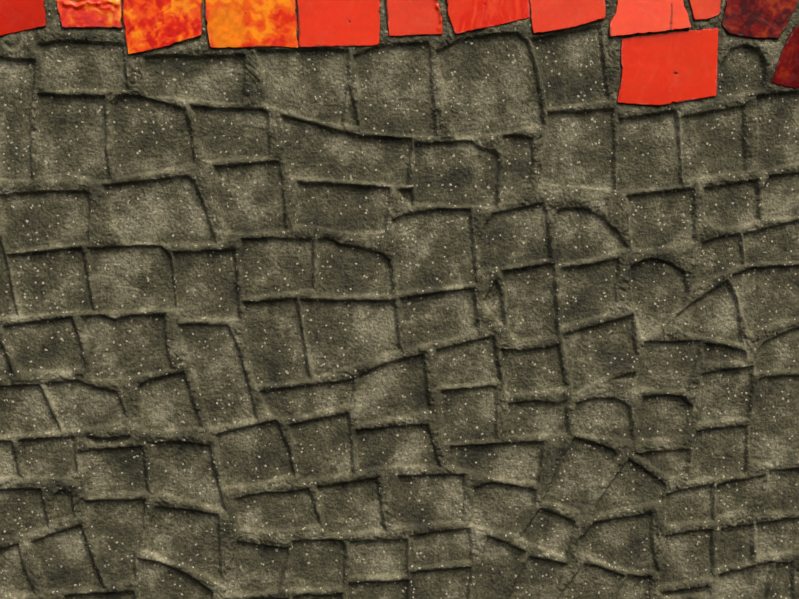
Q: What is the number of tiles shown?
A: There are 13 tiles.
